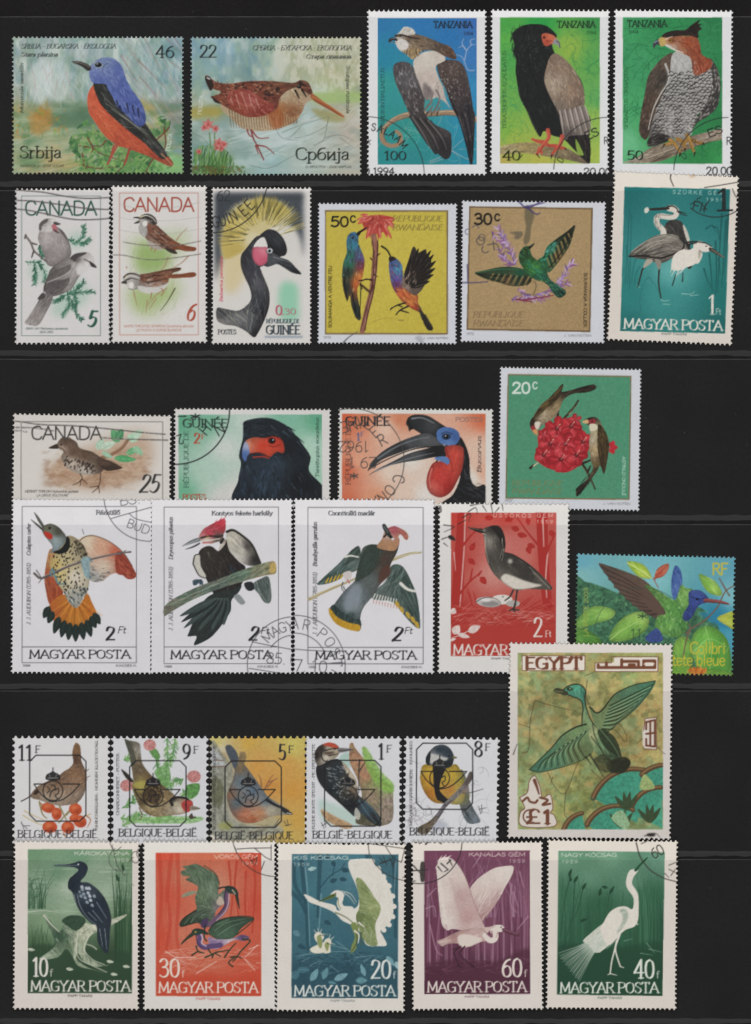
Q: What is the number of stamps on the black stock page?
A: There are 31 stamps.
